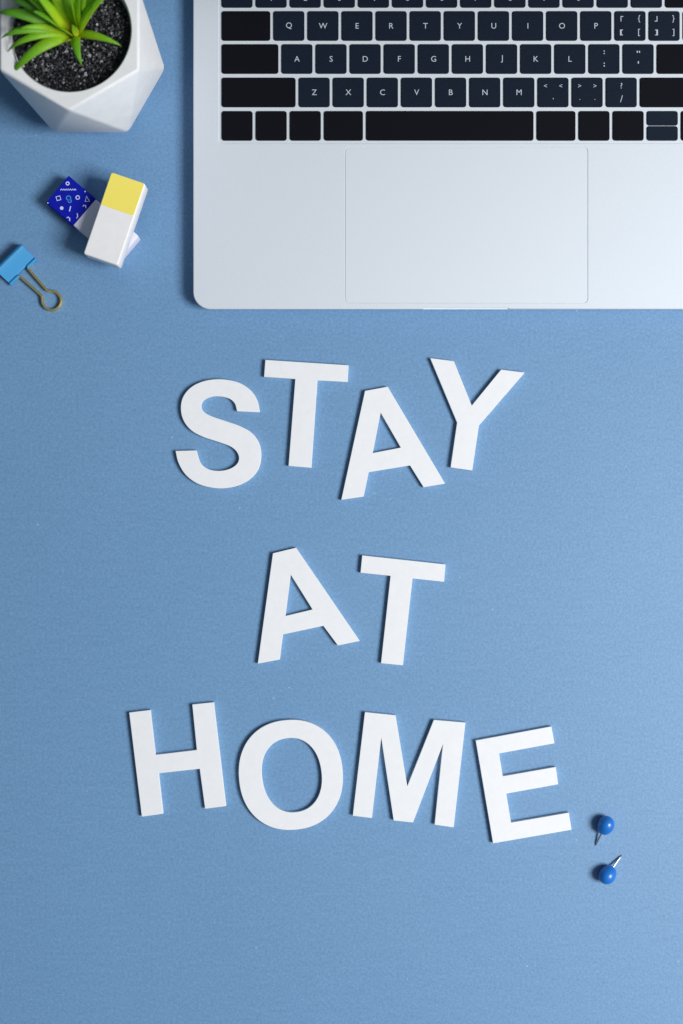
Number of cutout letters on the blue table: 10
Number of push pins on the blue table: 2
